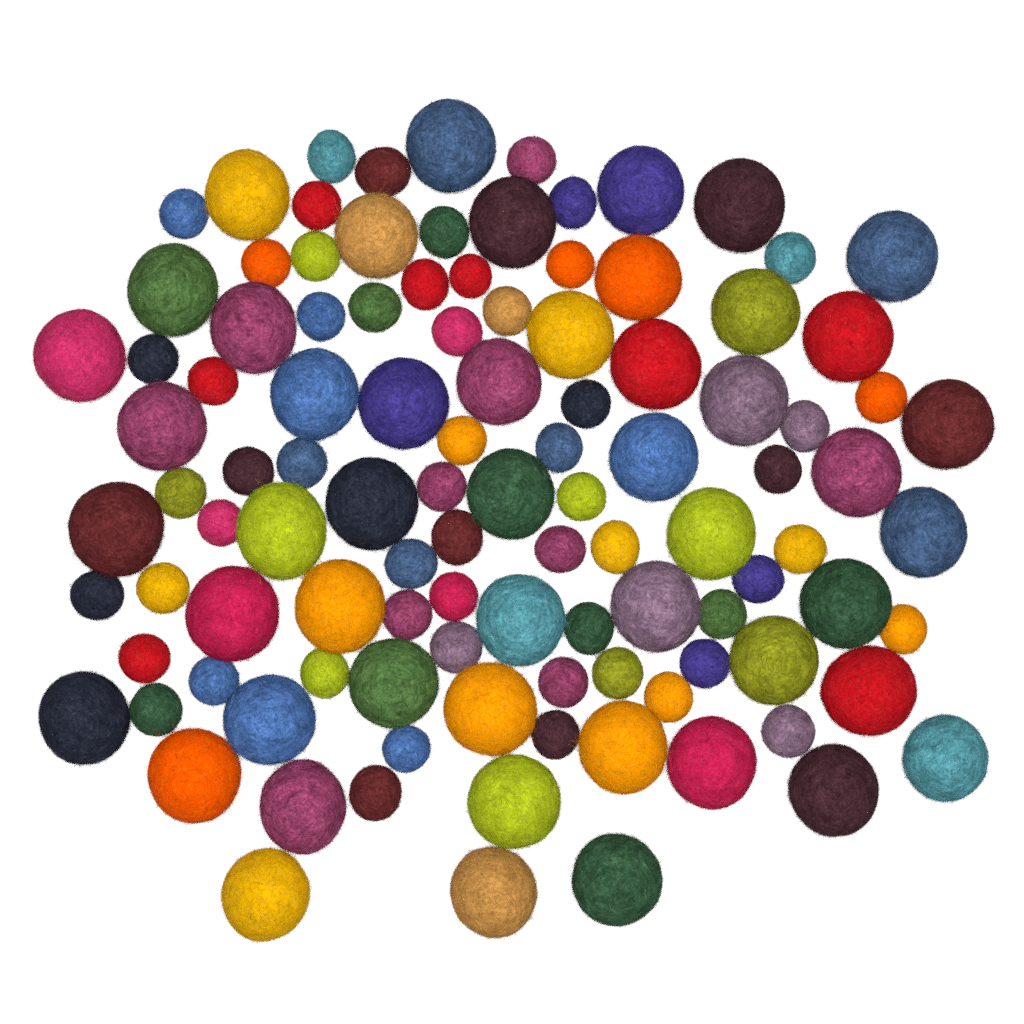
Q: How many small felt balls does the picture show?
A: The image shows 57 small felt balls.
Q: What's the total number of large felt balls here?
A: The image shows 50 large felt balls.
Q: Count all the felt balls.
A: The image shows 107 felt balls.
